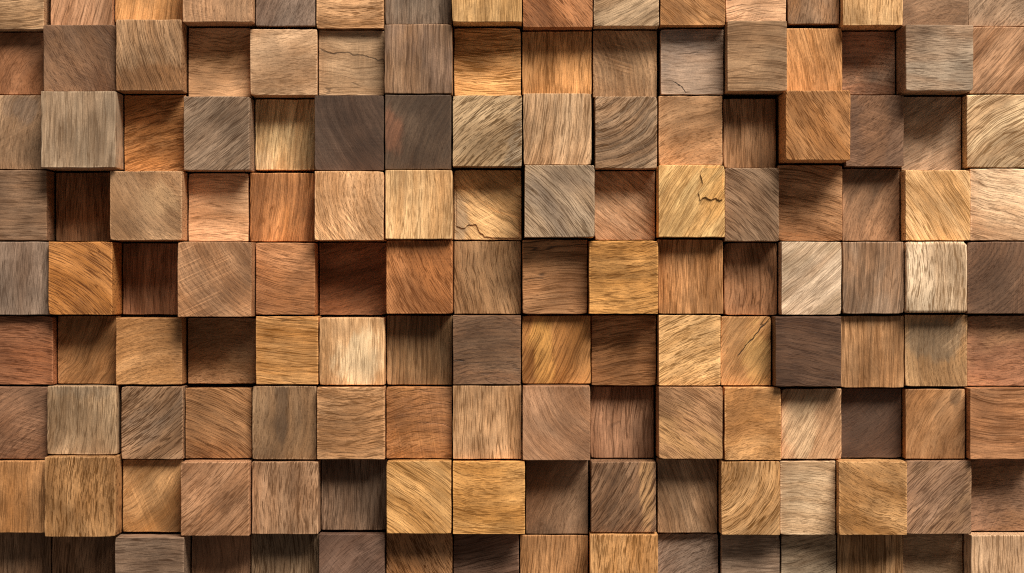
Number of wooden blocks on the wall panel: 144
